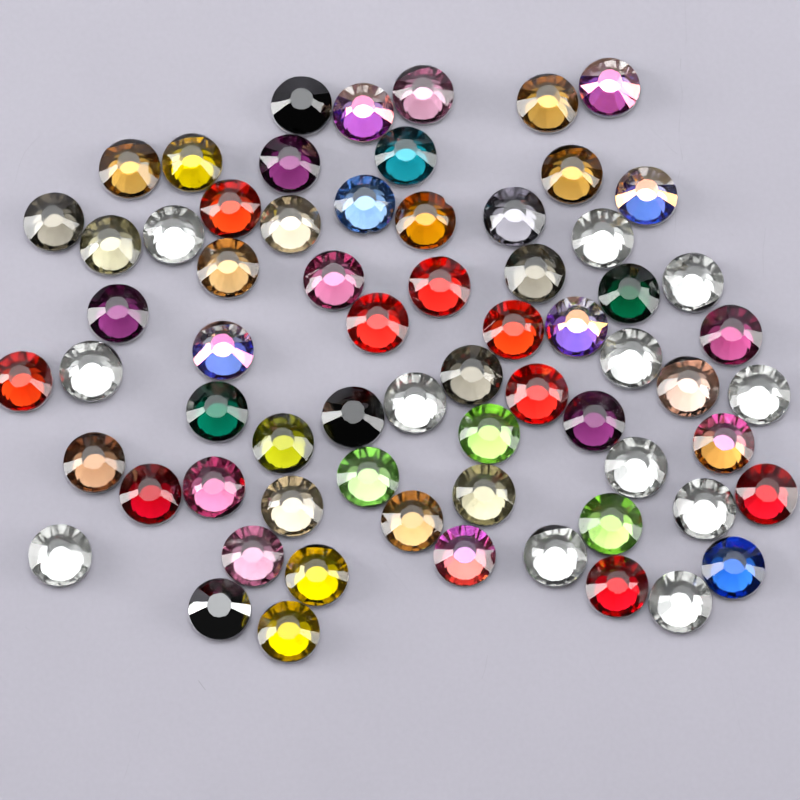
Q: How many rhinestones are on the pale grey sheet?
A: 67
